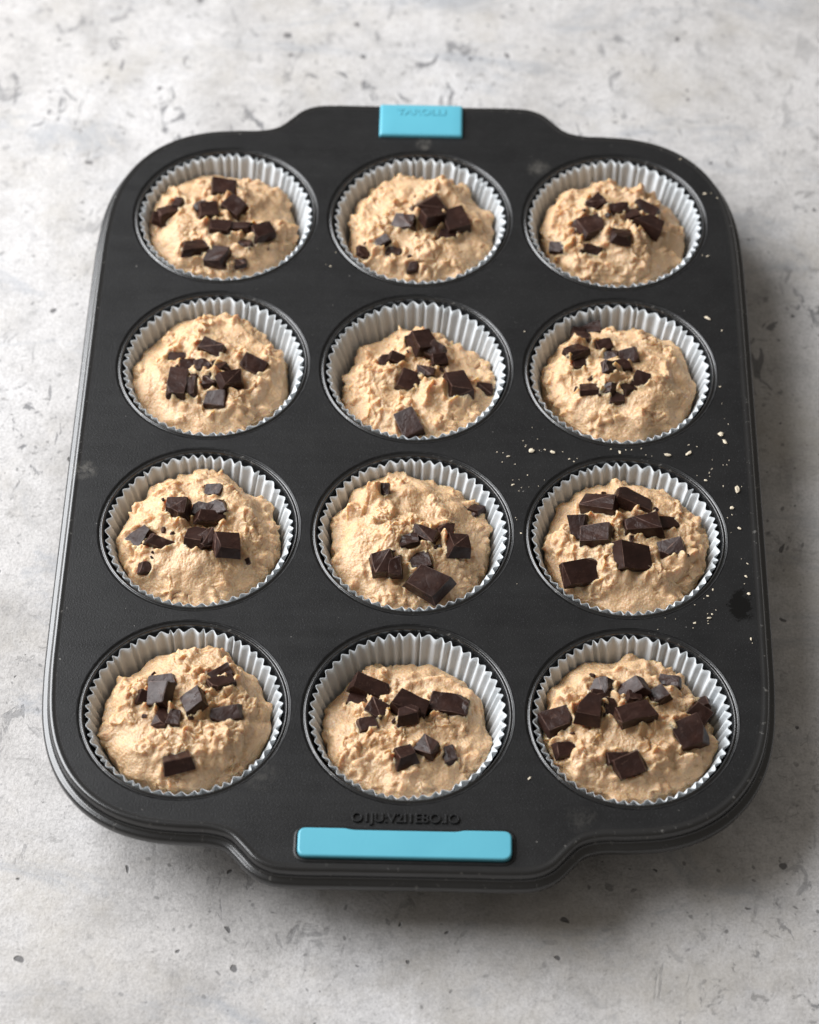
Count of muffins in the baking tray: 12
